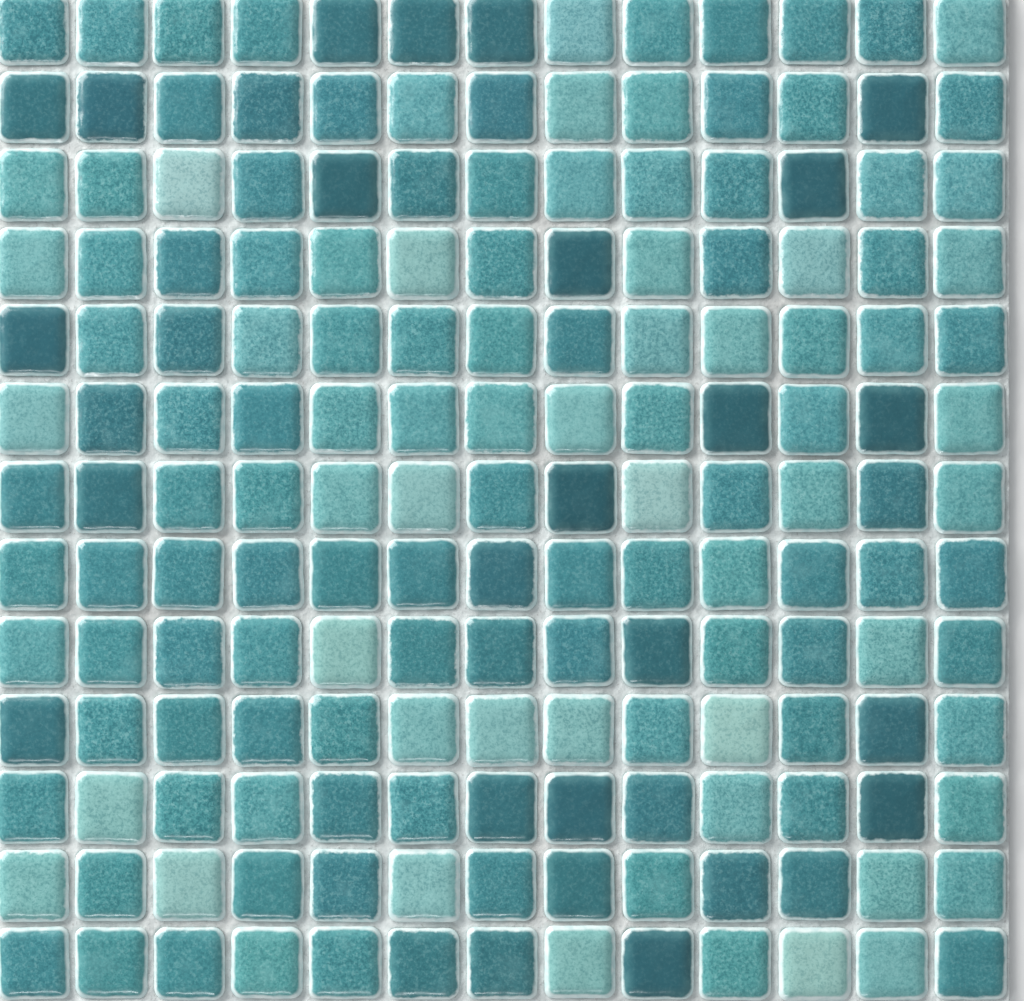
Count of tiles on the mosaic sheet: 169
